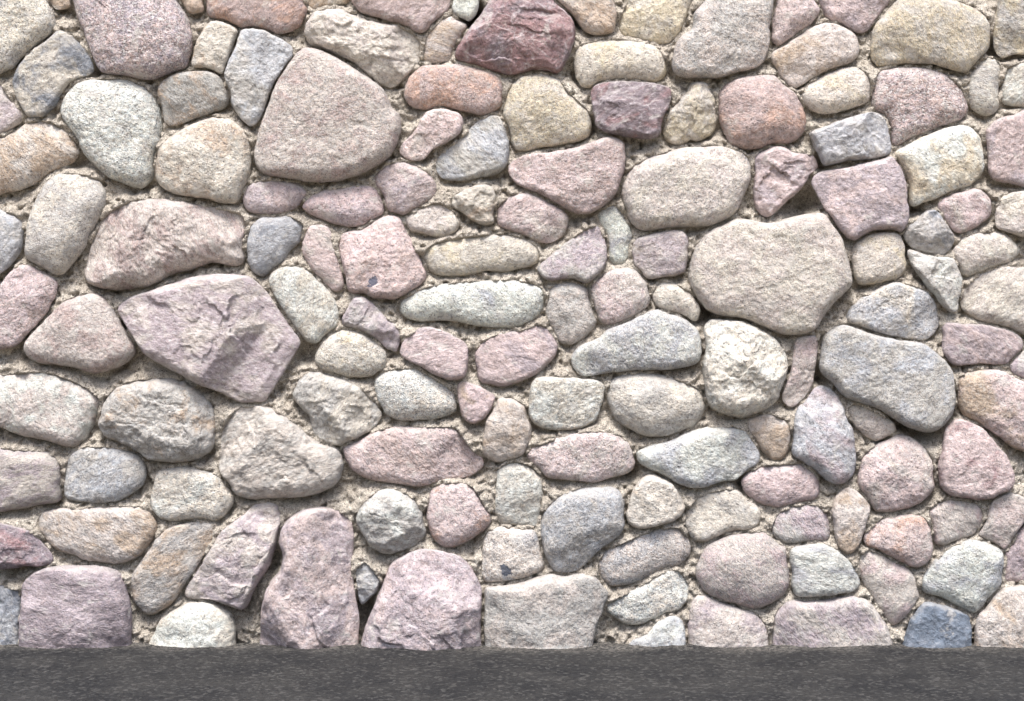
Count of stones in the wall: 147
